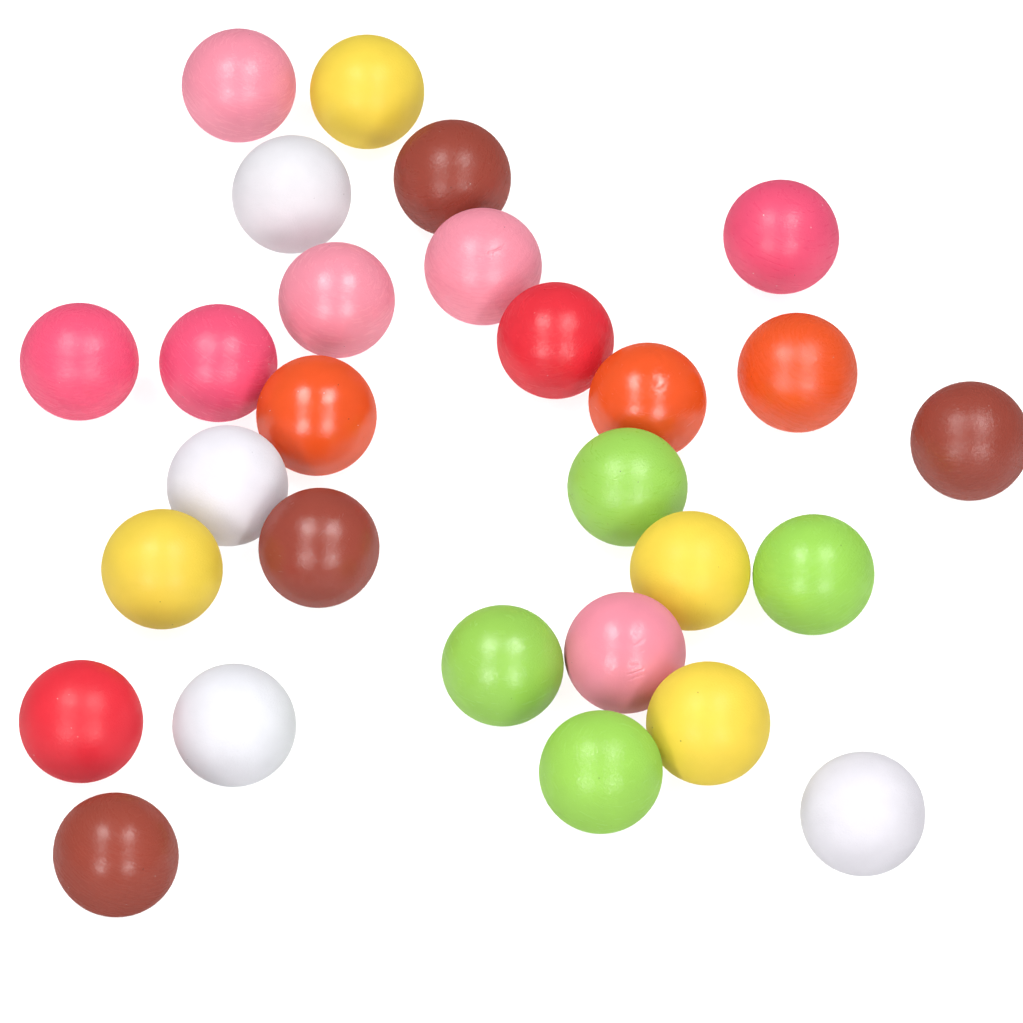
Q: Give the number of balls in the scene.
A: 28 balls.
